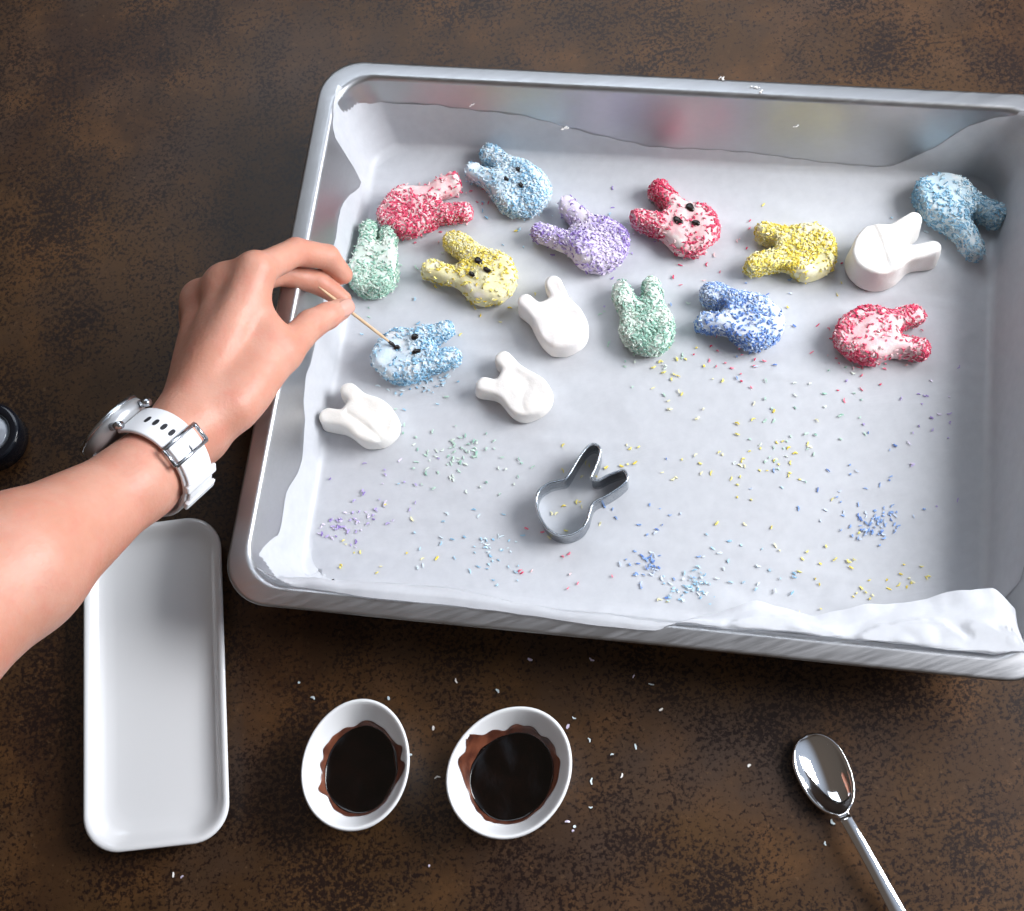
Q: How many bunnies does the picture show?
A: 16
